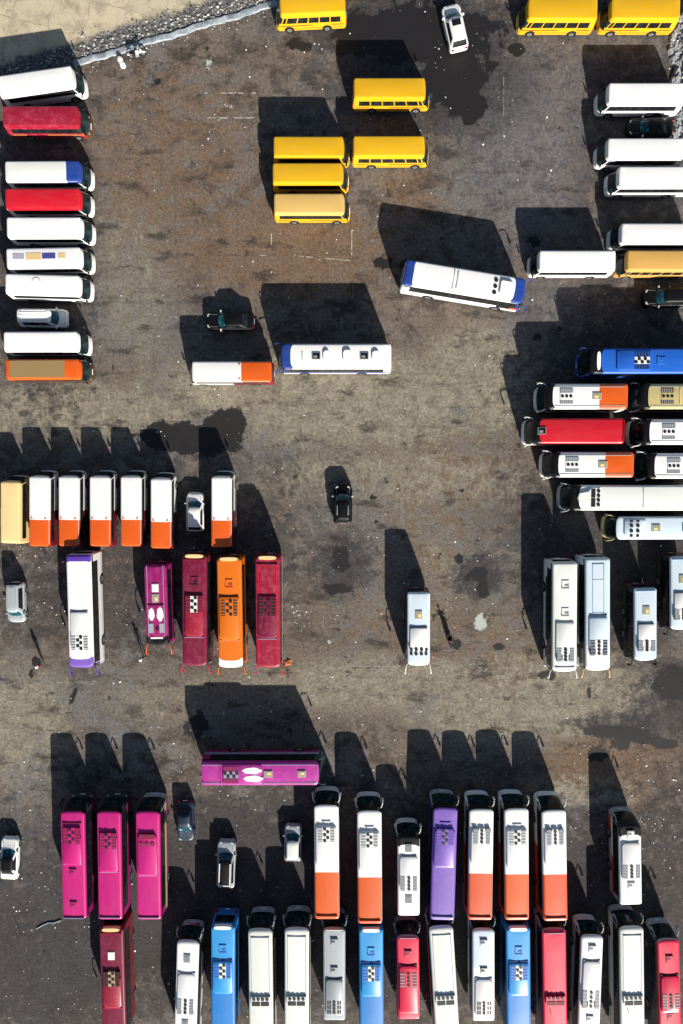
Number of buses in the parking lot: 79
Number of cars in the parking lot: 12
